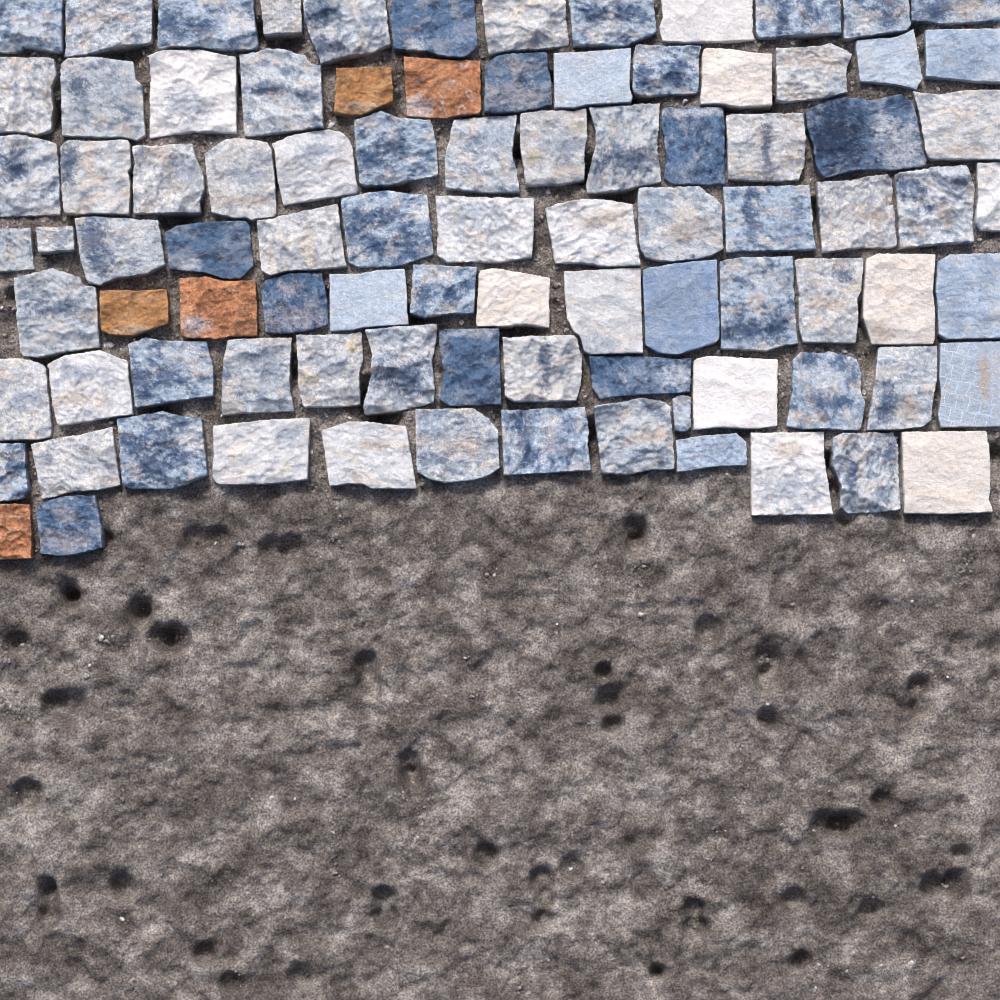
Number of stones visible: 92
